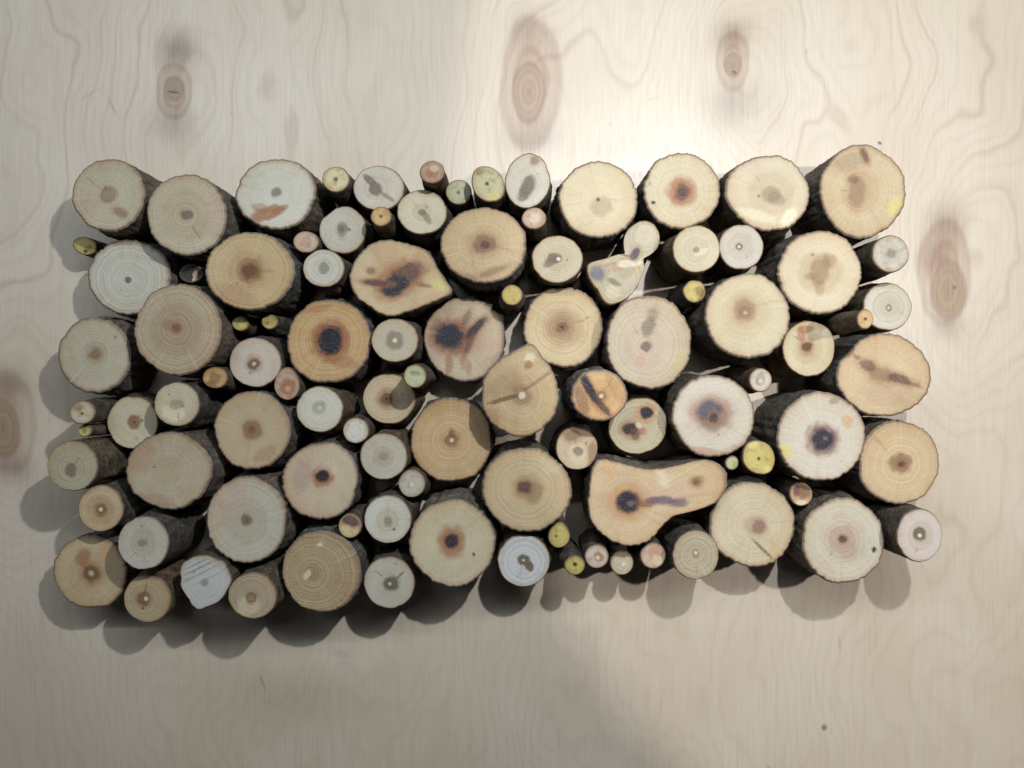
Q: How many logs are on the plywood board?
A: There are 100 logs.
